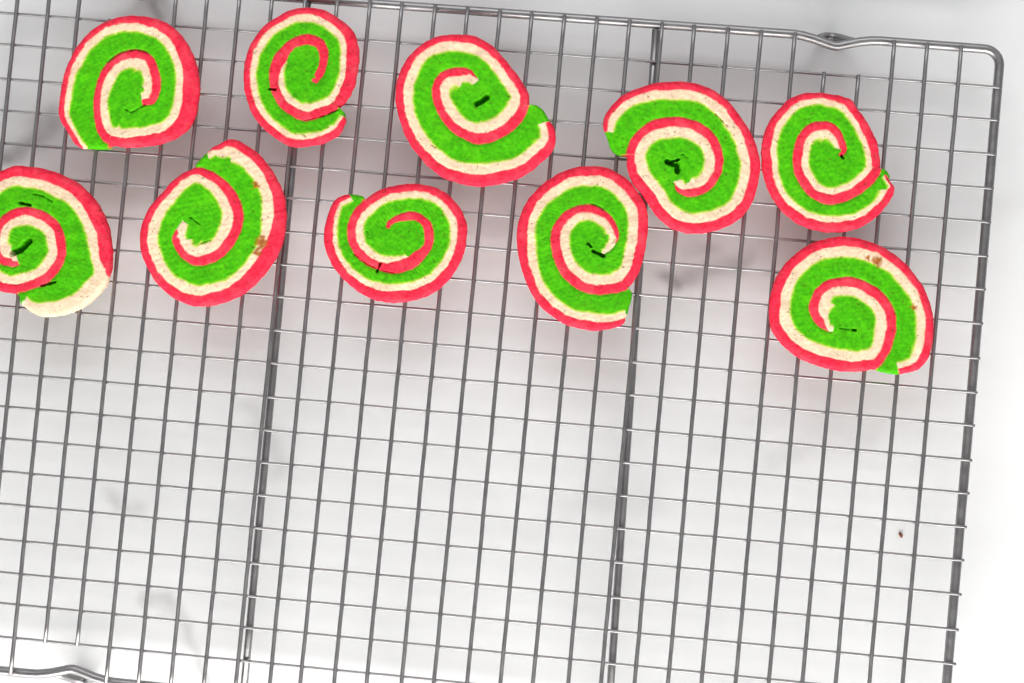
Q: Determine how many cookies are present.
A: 10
